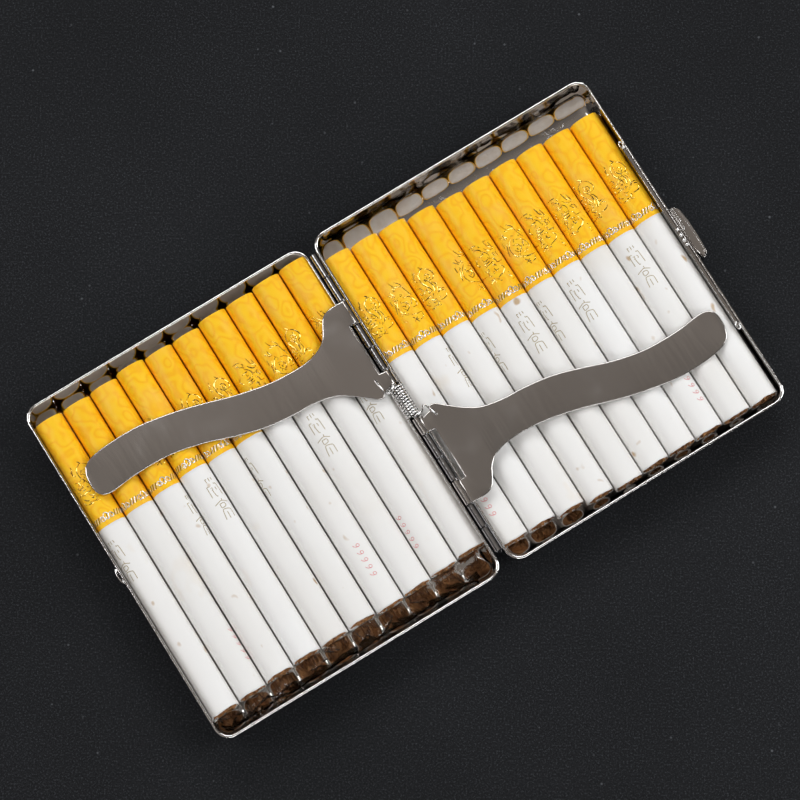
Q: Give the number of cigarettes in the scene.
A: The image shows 20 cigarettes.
